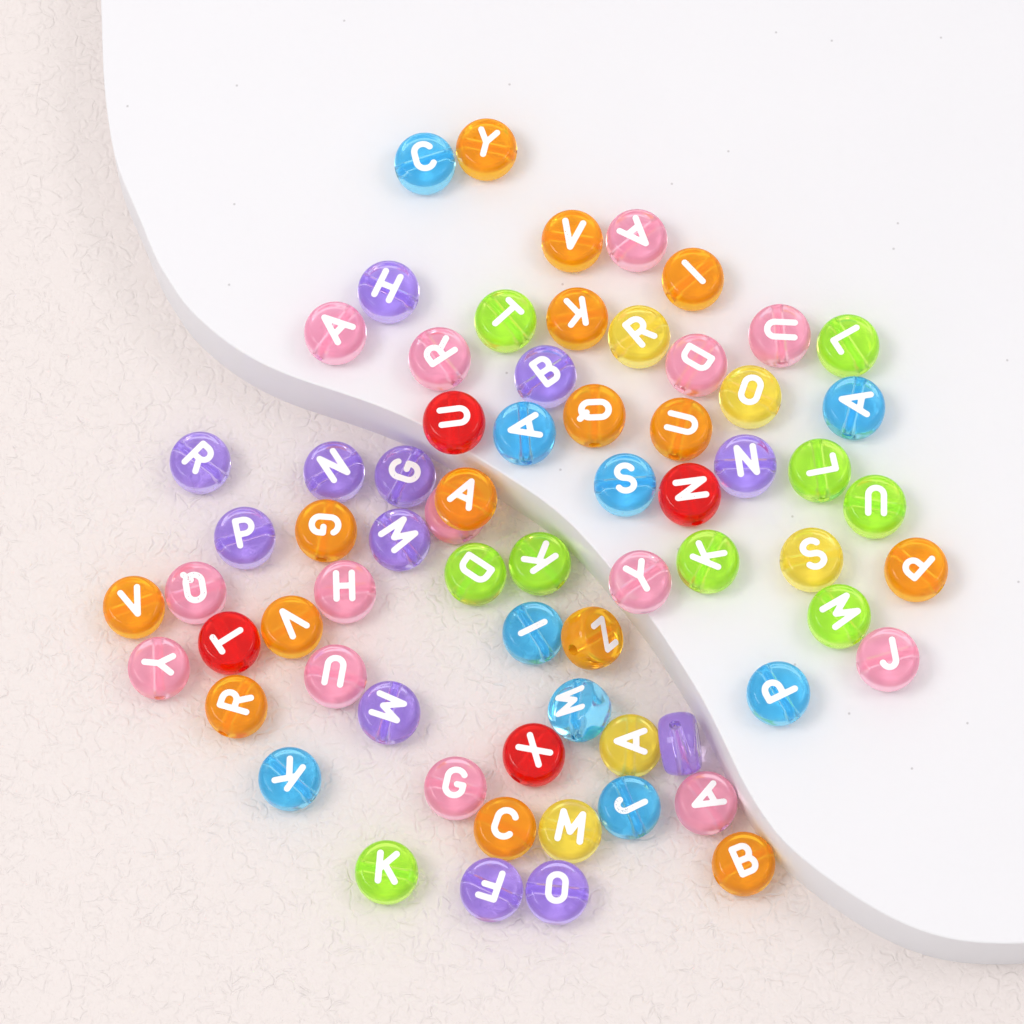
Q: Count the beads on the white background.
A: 68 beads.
